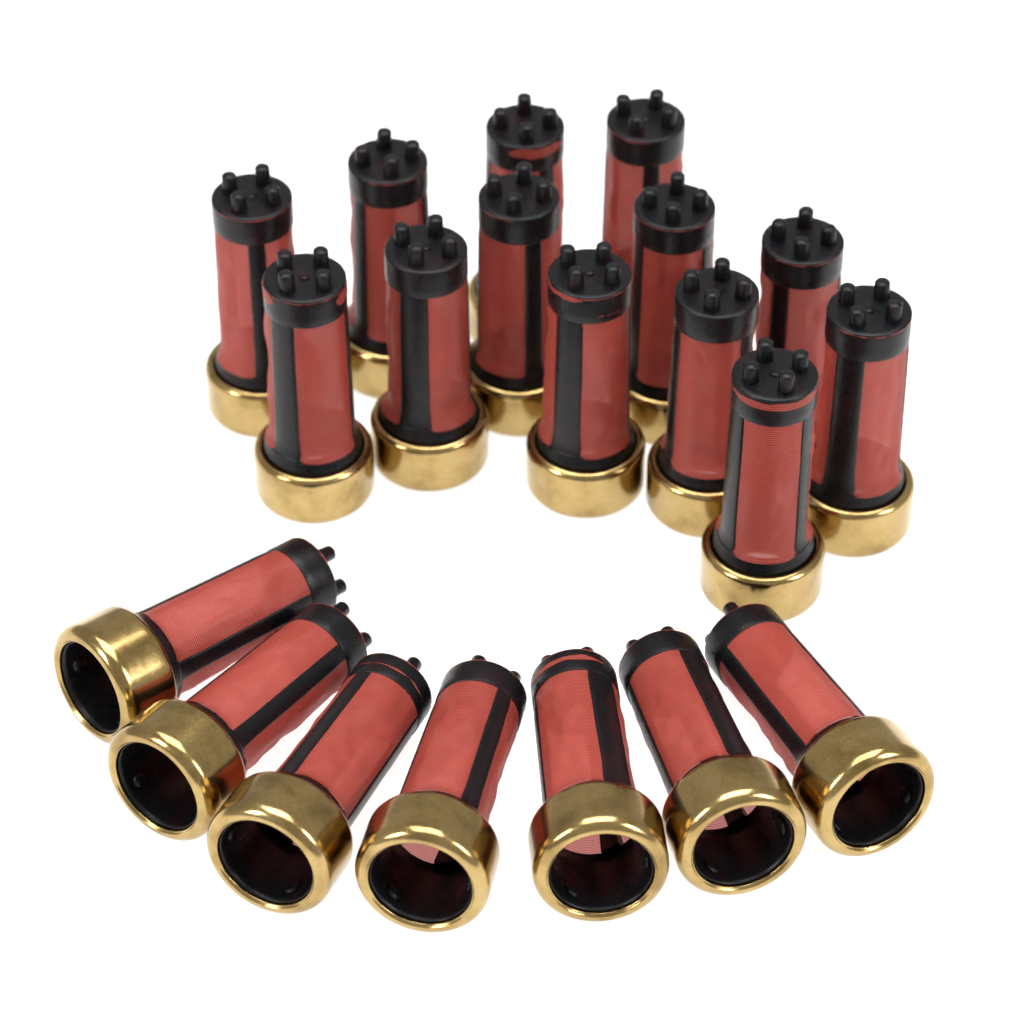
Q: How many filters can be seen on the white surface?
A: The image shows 20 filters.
